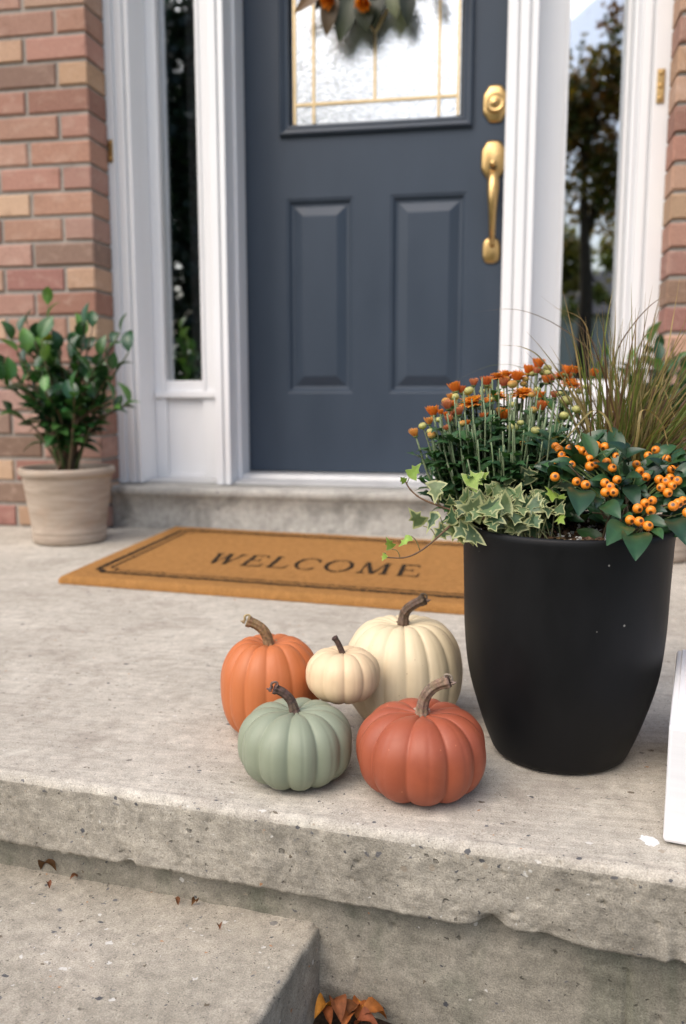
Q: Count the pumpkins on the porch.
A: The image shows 5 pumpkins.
